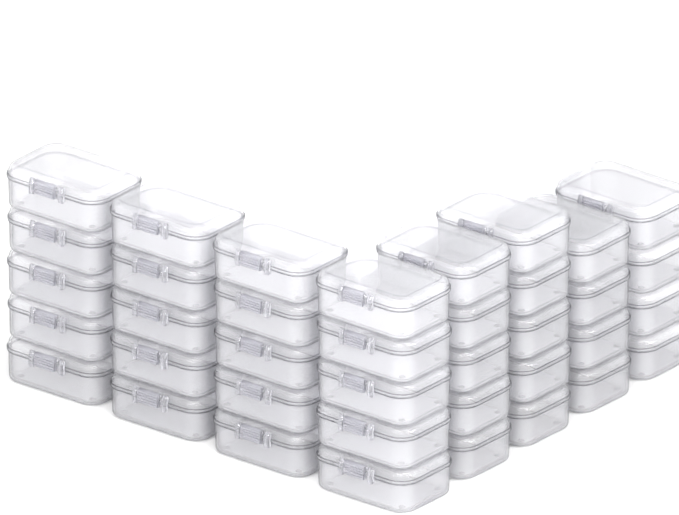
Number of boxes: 38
